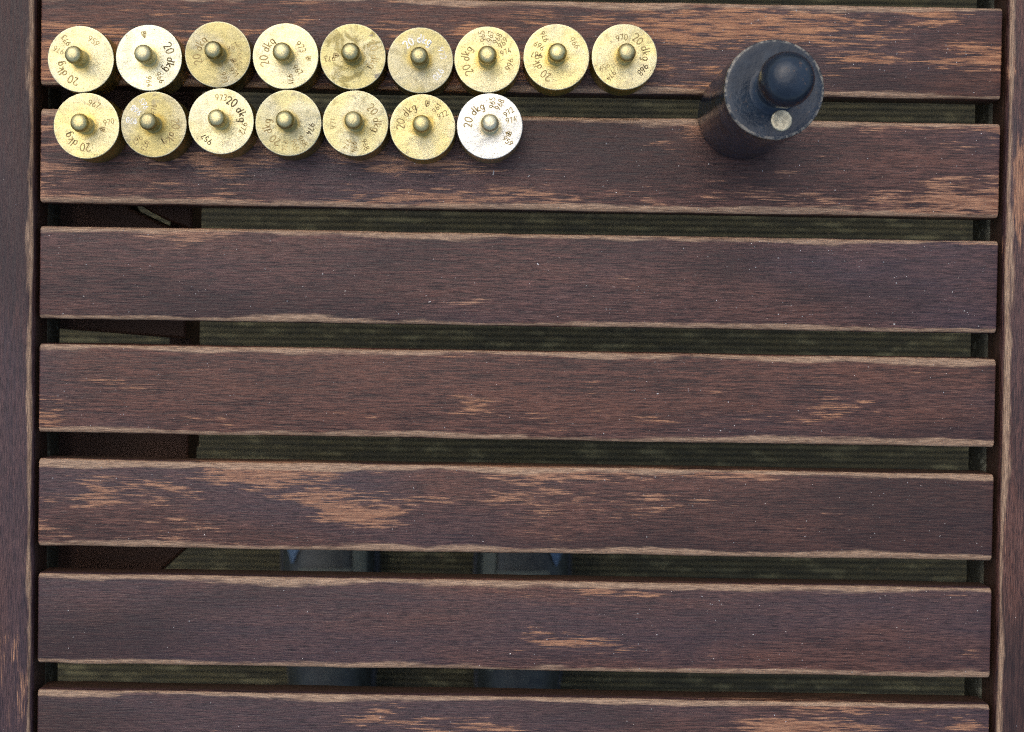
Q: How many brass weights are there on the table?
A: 16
